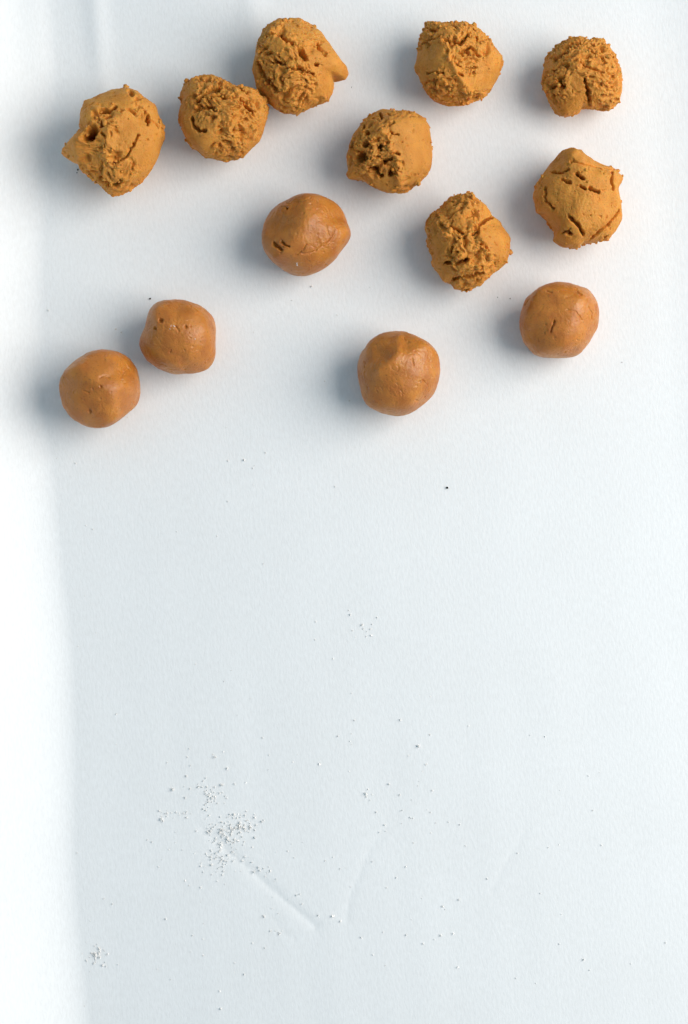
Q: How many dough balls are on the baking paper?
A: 13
